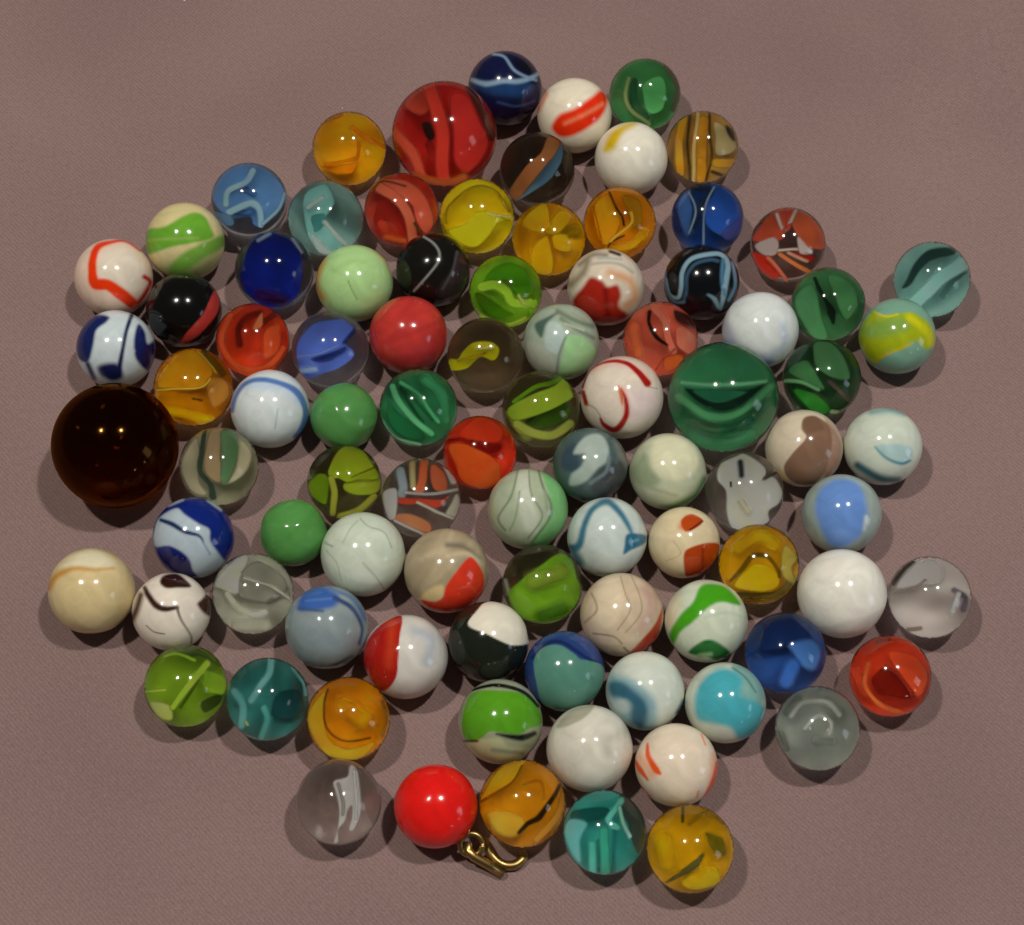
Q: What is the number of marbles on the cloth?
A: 91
